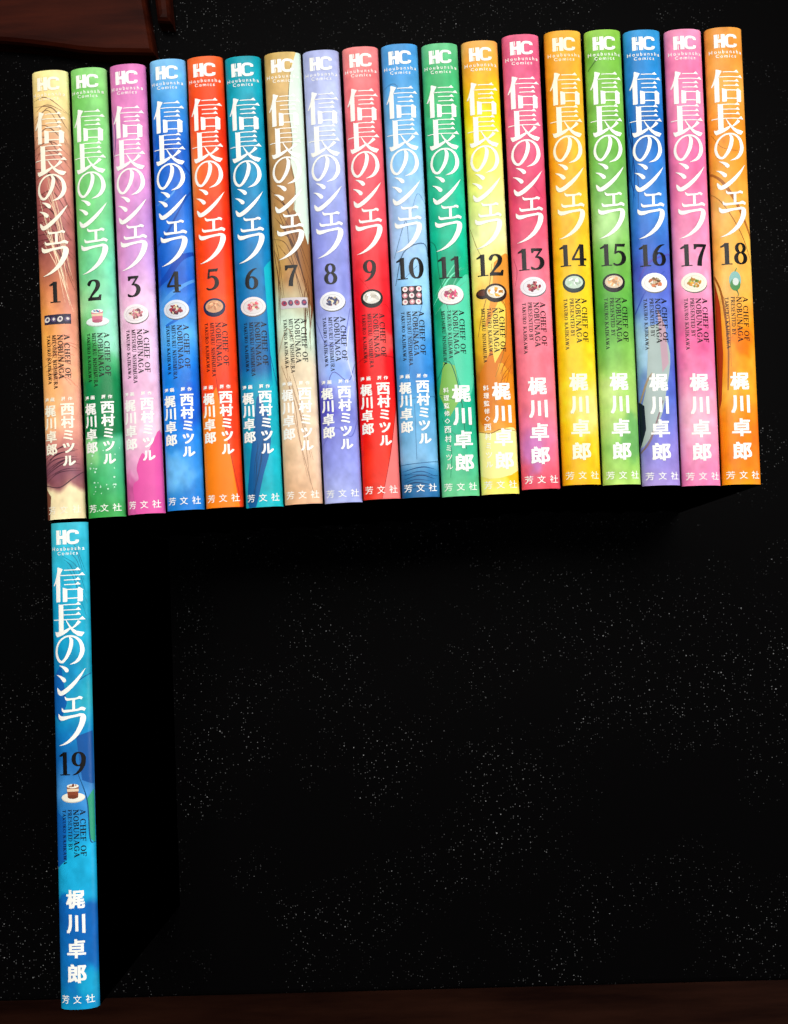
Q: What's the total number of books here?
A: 19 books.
